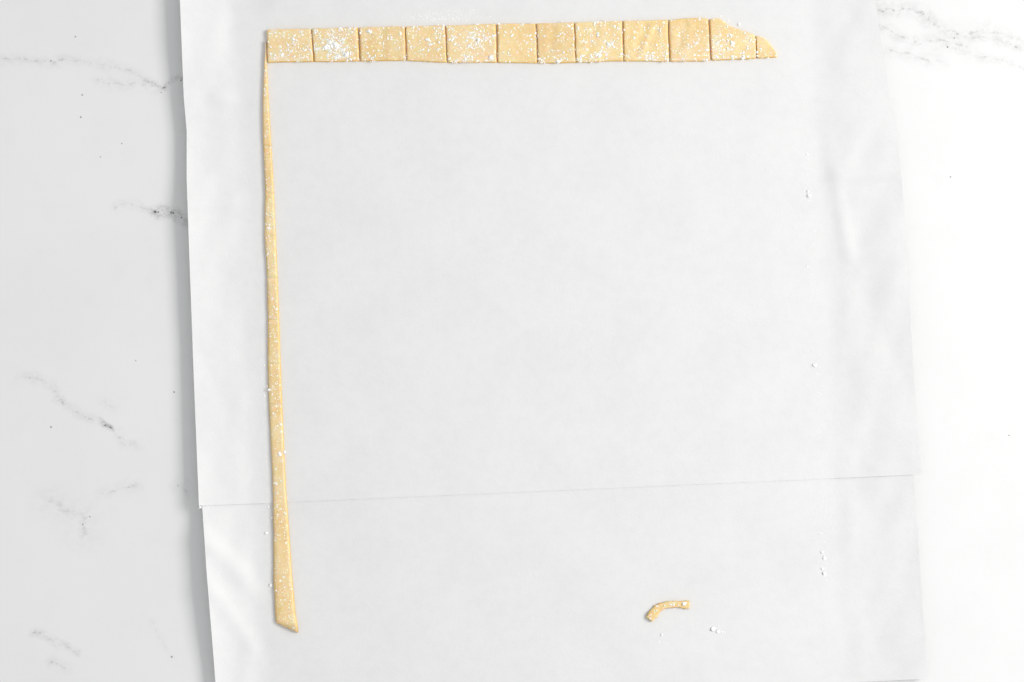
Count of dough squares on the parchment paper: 12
